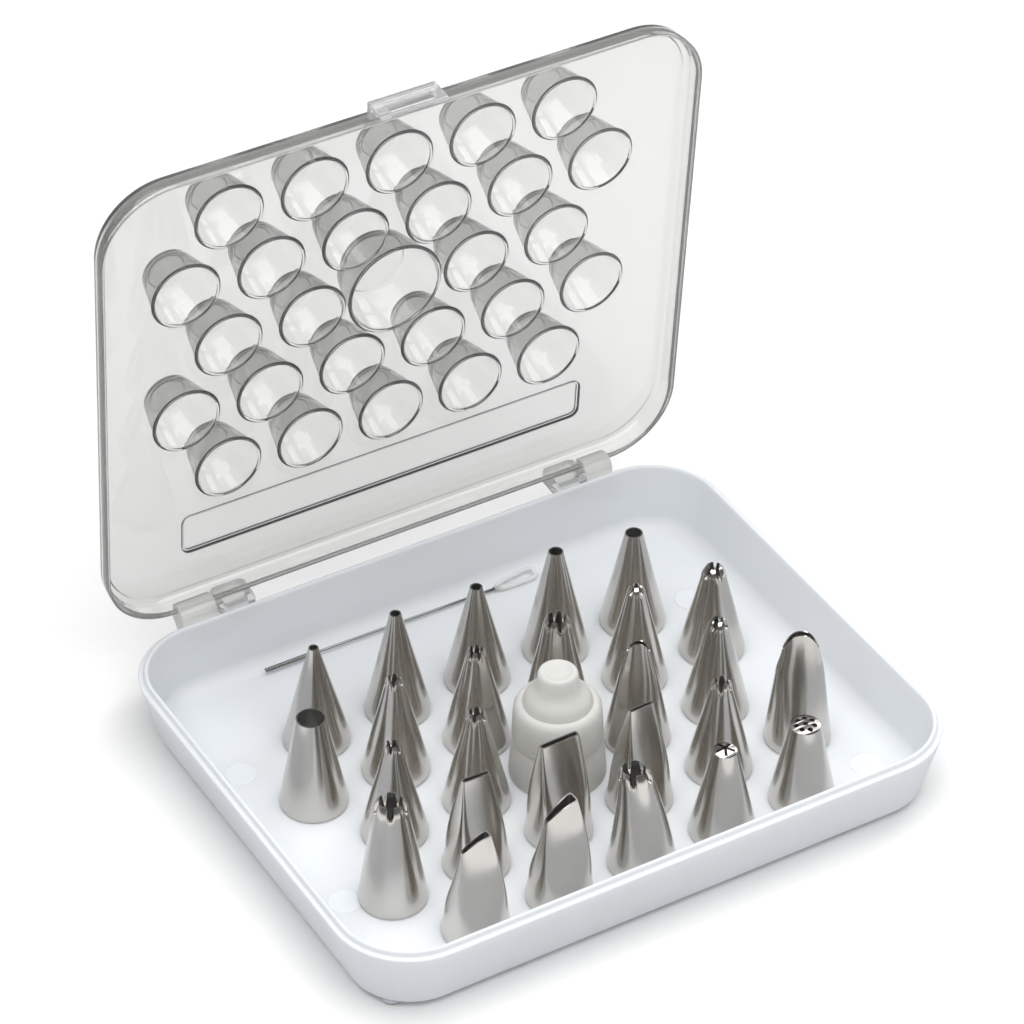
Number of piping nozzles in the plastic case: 26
